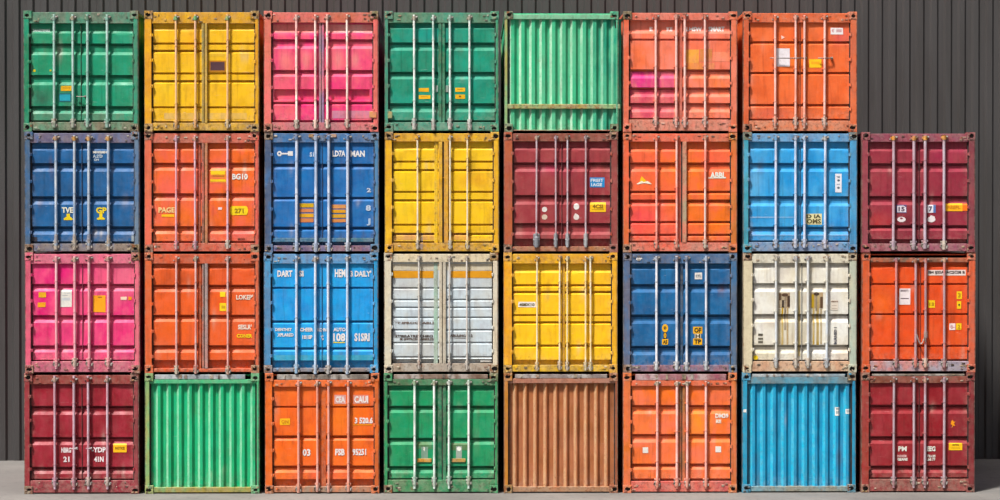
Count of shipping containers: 31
